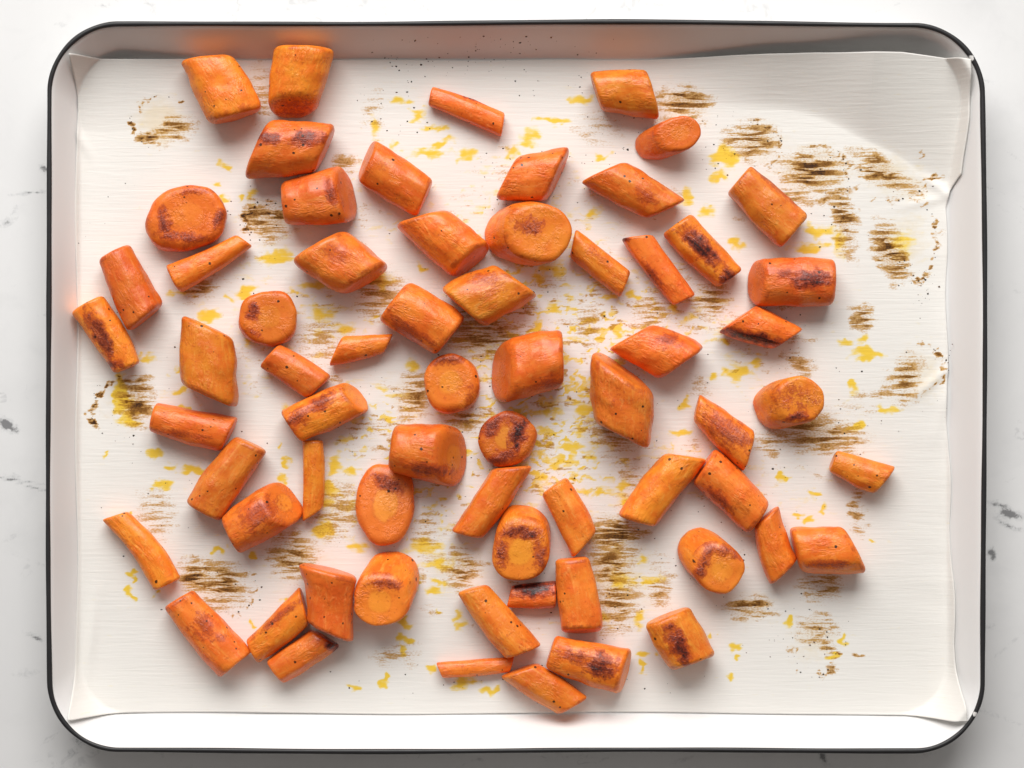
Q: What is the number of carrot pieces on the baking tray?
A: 65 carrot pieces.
